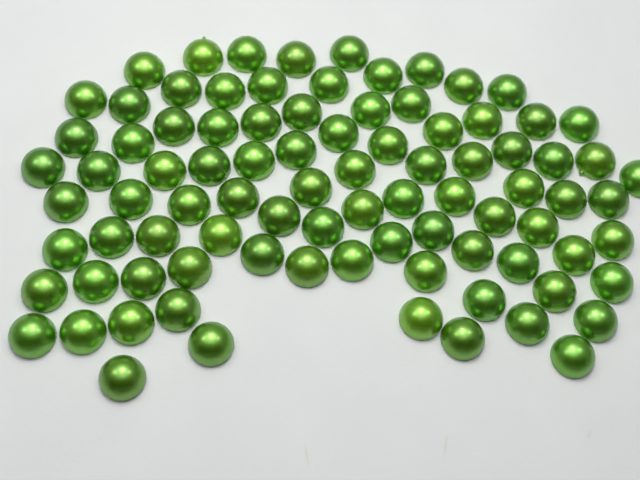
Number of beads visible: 89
